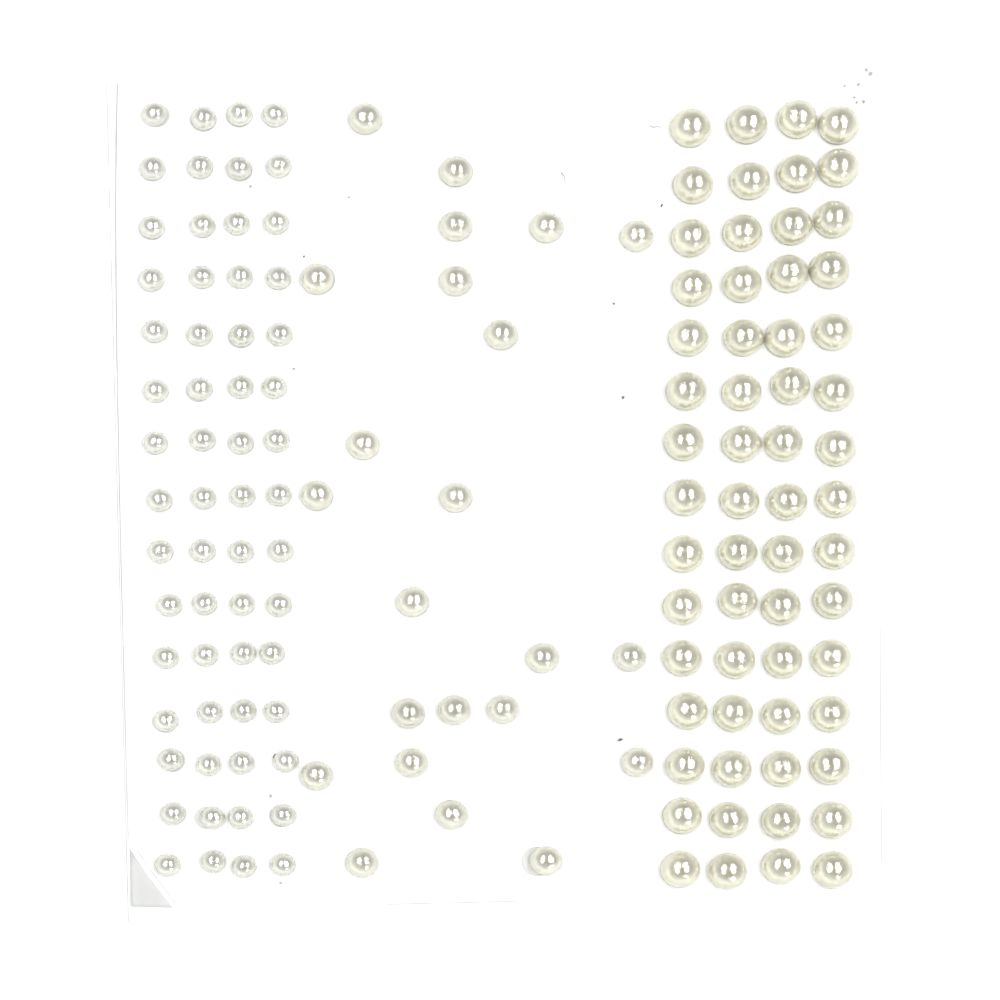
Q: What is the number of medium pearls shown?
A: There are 23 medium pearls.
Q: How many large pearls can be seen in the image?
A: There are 60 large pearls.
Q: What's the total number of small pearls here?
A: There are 60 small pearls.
